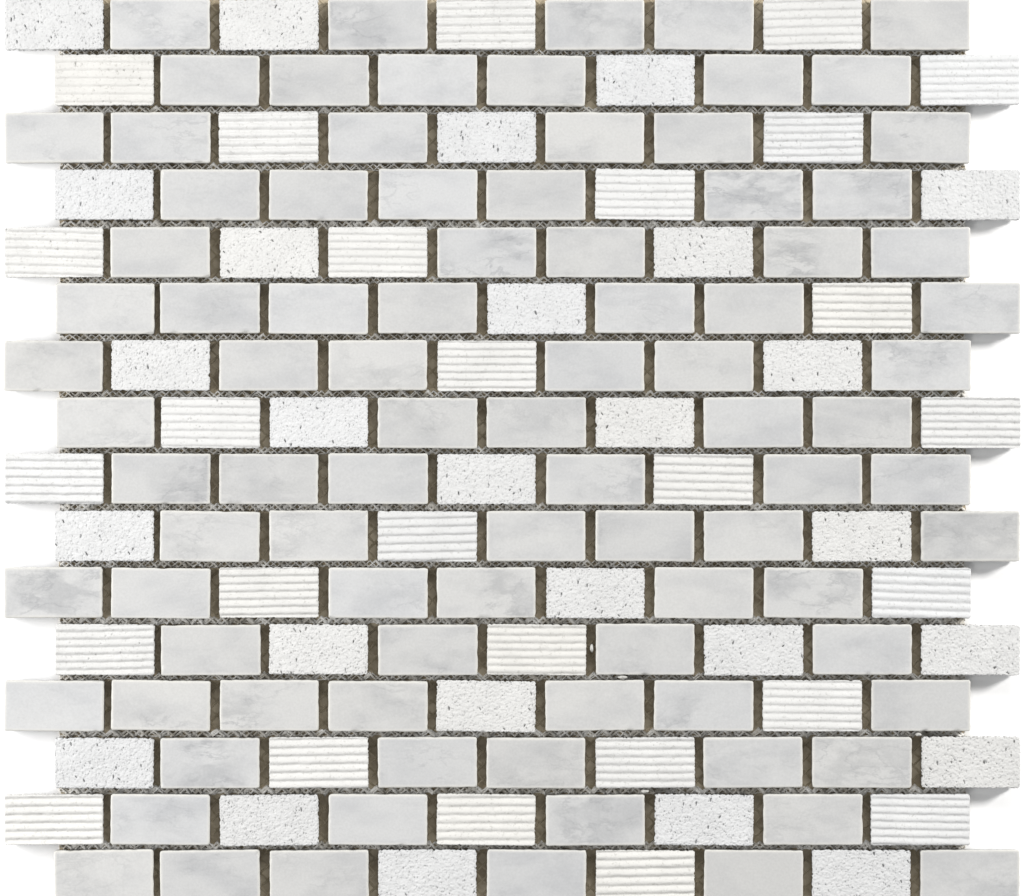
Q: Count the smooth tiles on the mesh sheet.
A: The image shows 90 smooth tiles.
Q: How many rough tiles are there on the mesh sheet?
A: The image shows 27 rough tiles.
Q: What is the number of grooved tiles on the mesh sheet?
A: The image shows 27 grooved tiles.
